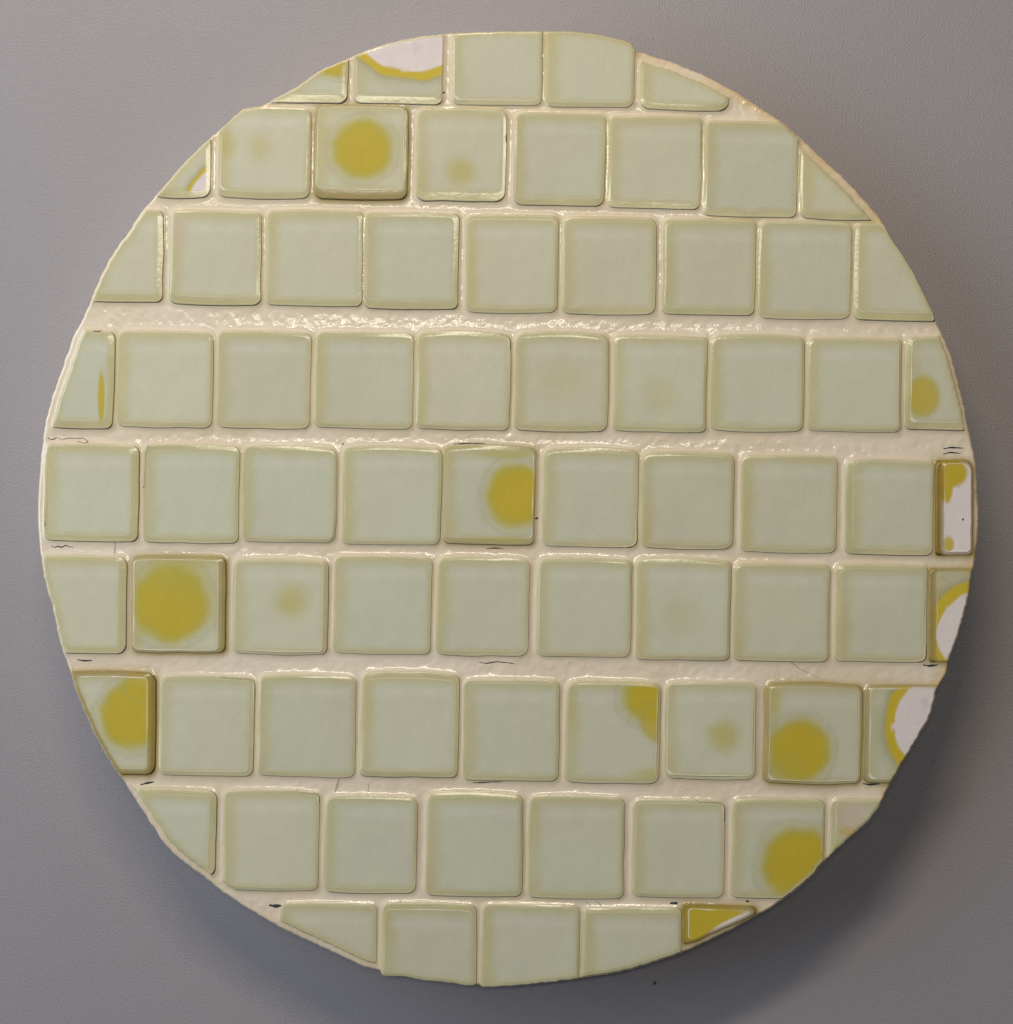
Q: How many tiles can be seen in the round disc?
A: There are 74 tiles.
